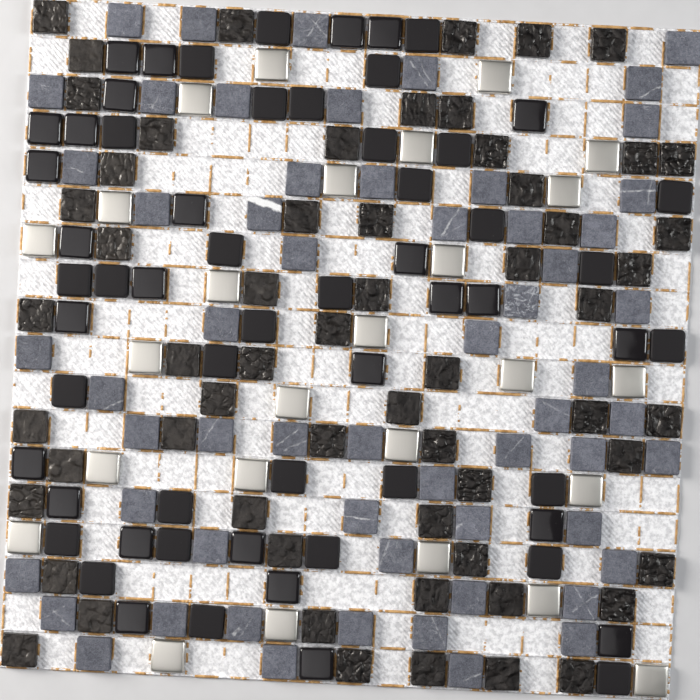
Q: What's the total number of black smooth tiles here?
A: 59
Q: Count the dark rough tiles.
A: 60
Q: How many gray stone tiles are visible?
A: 59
